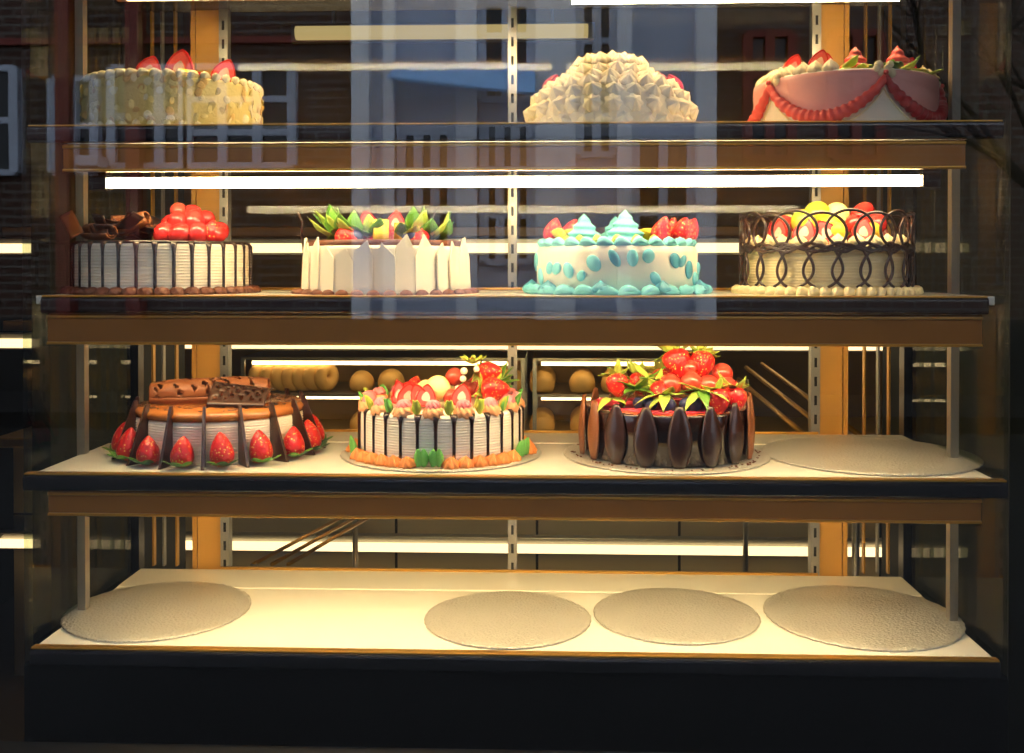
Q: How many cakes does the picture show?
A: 10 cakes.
